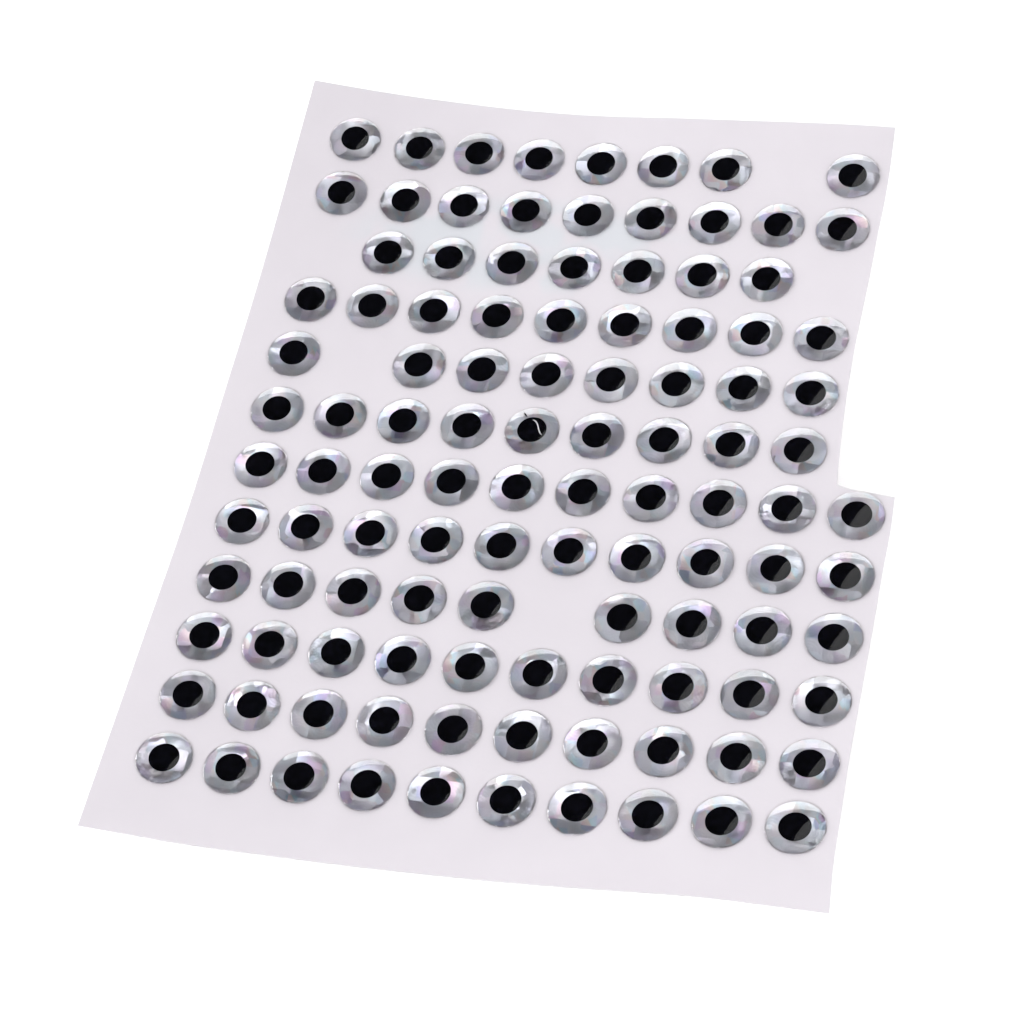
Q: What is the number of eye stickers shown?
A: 109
